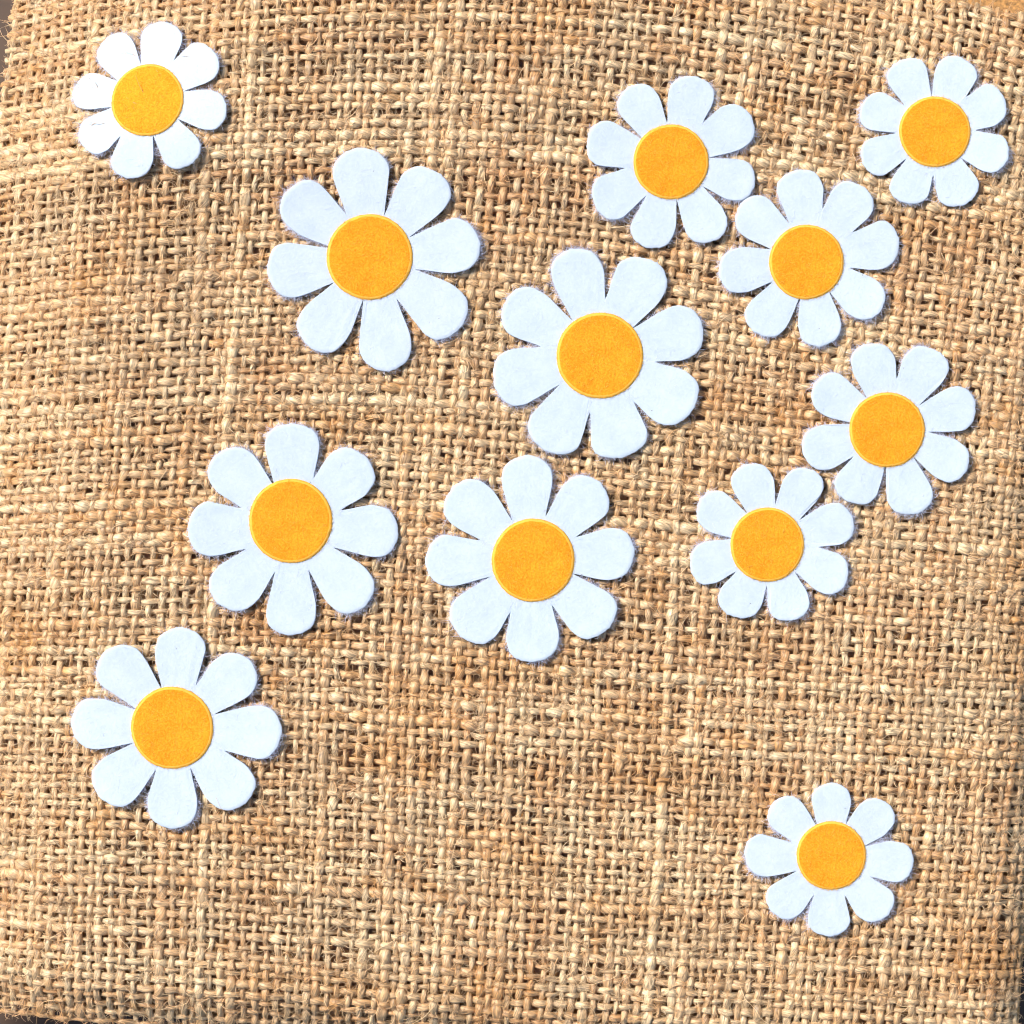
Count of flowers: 12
